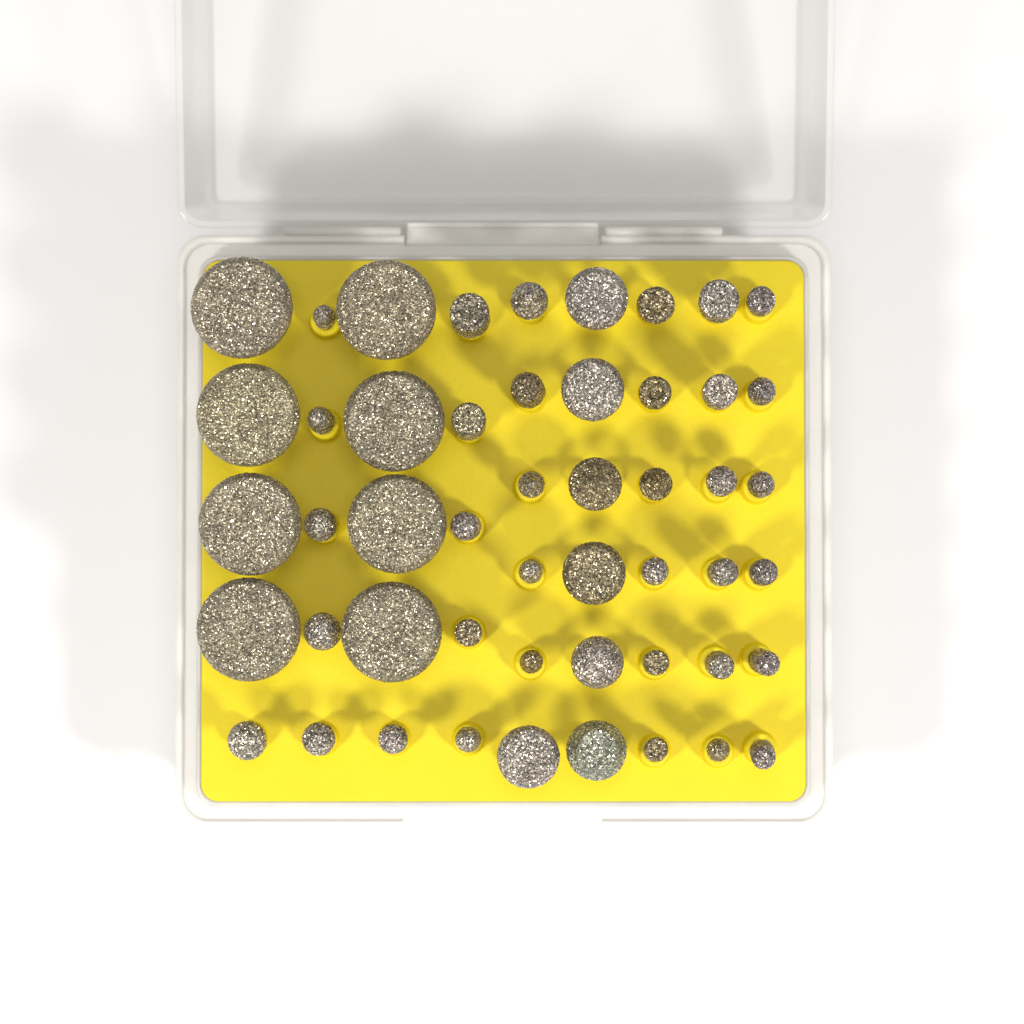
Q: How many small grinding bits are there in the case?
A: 35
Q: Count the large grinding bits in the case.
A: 8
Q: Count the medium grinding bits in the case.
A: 7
